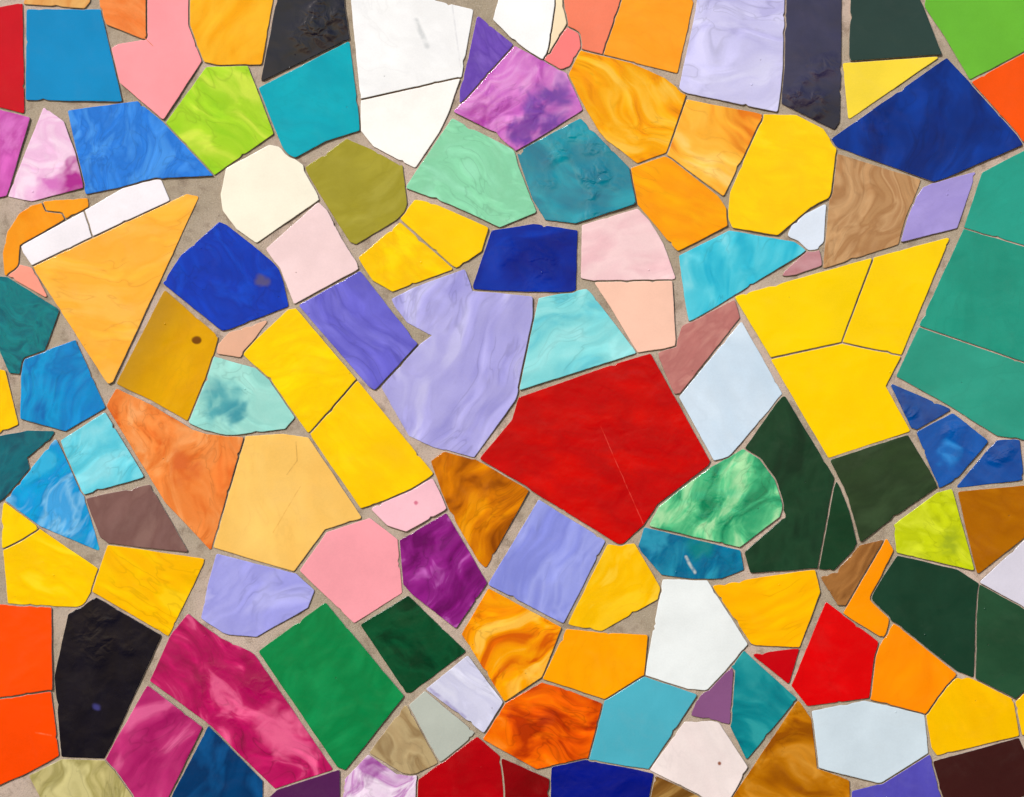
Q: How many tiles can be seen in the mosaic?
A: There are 141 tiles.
